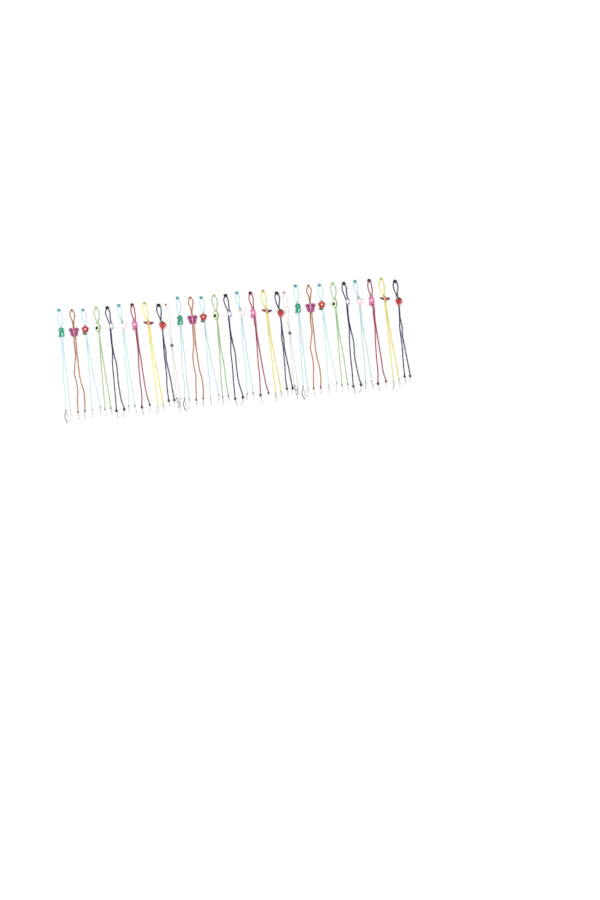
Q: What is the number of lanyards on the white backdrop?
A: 29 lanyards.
